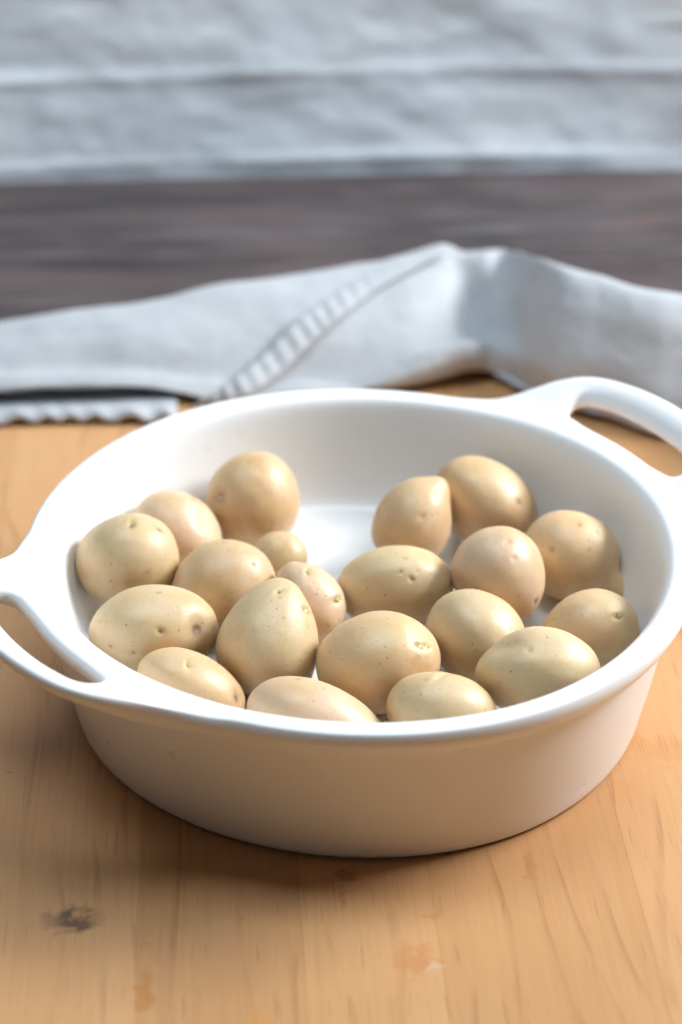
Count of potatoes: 20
